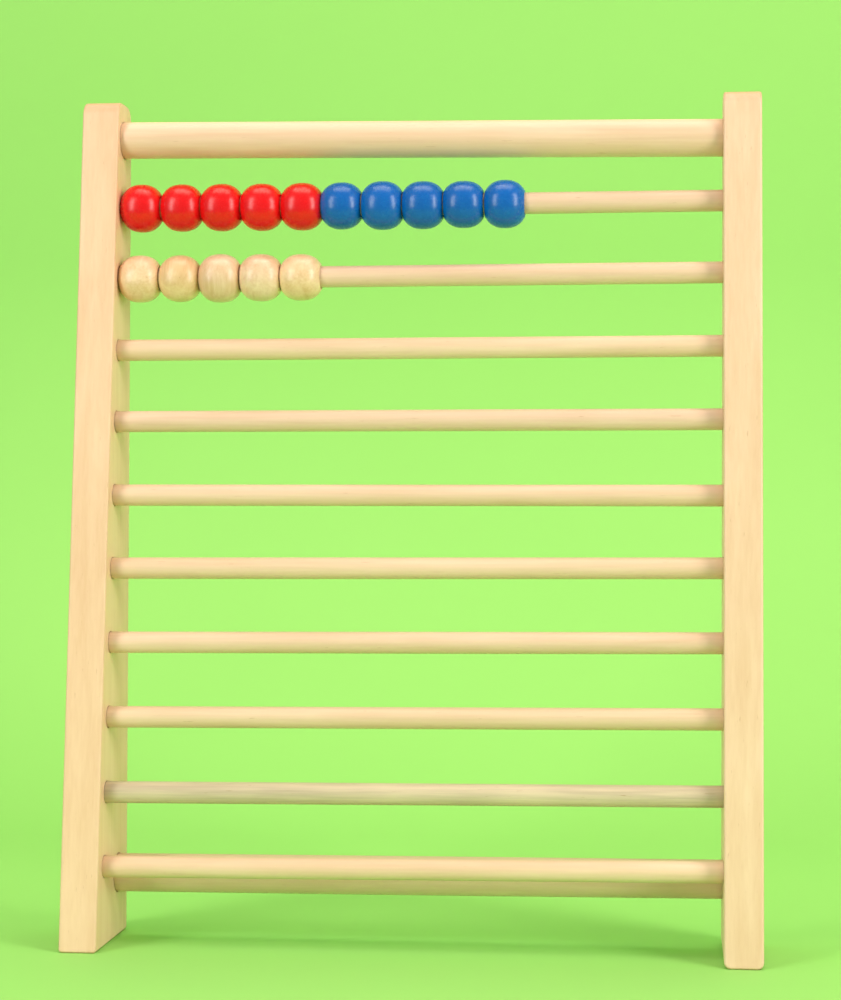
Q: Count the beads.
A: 15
